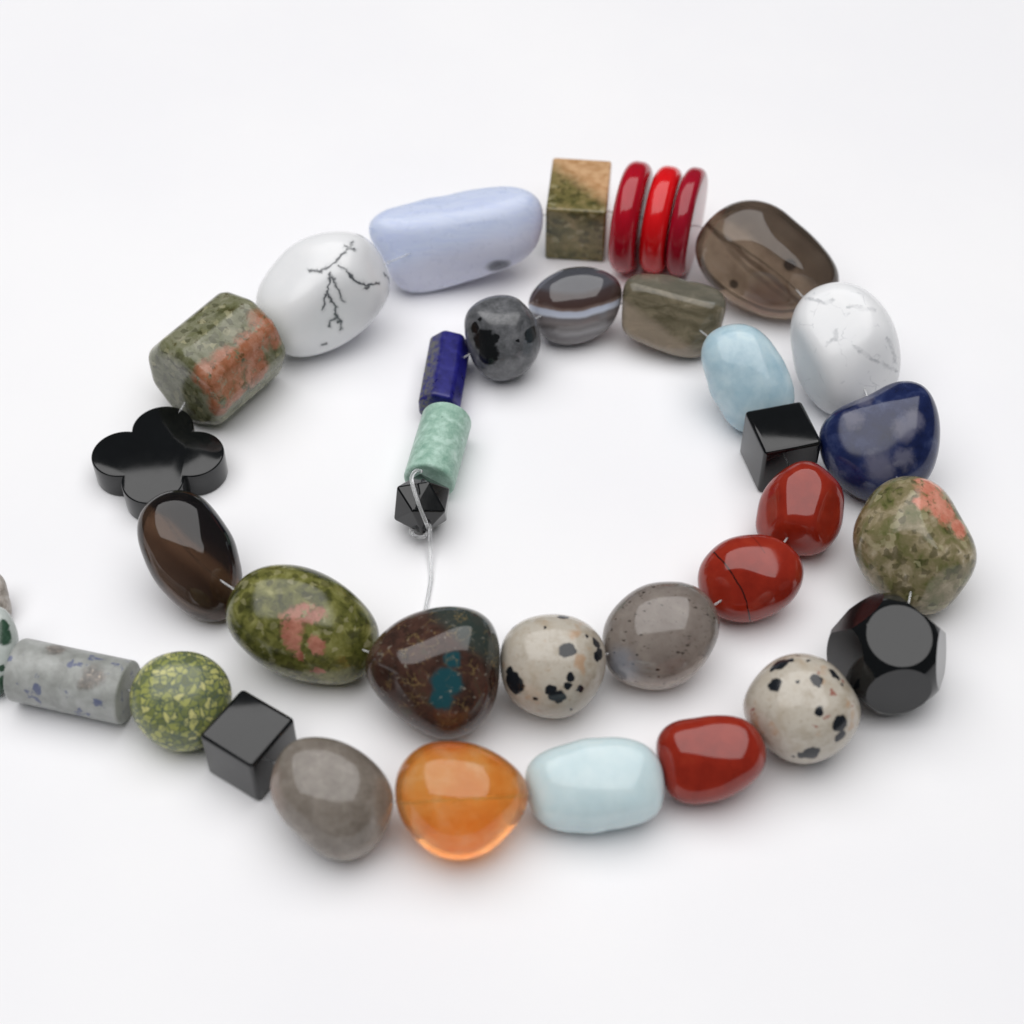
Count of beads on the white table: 38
